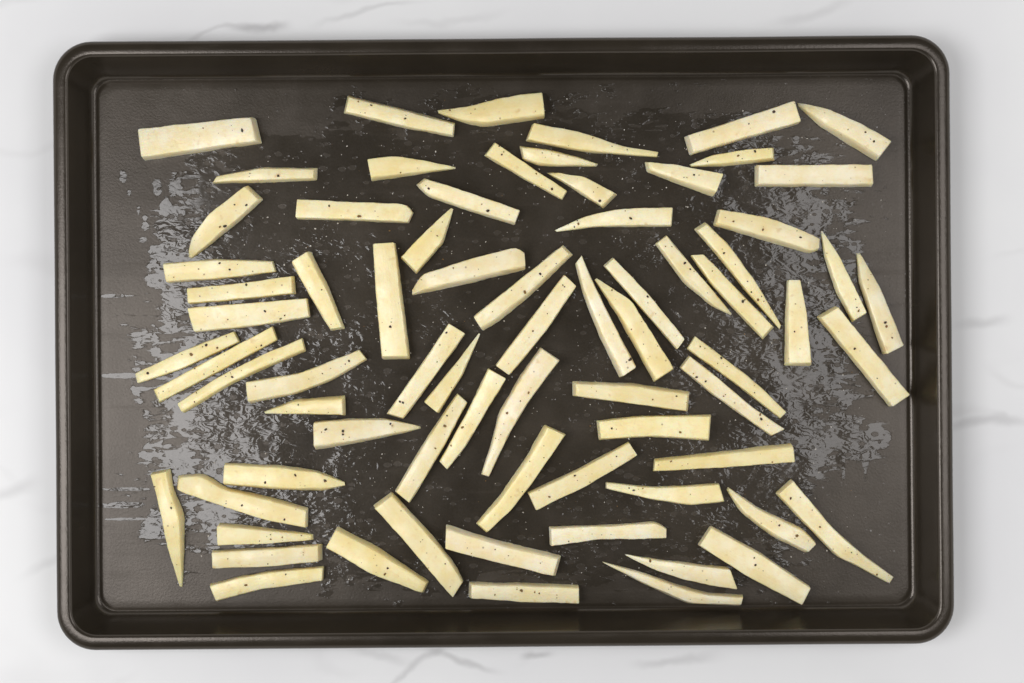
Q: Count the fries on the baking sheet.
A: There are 73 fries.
